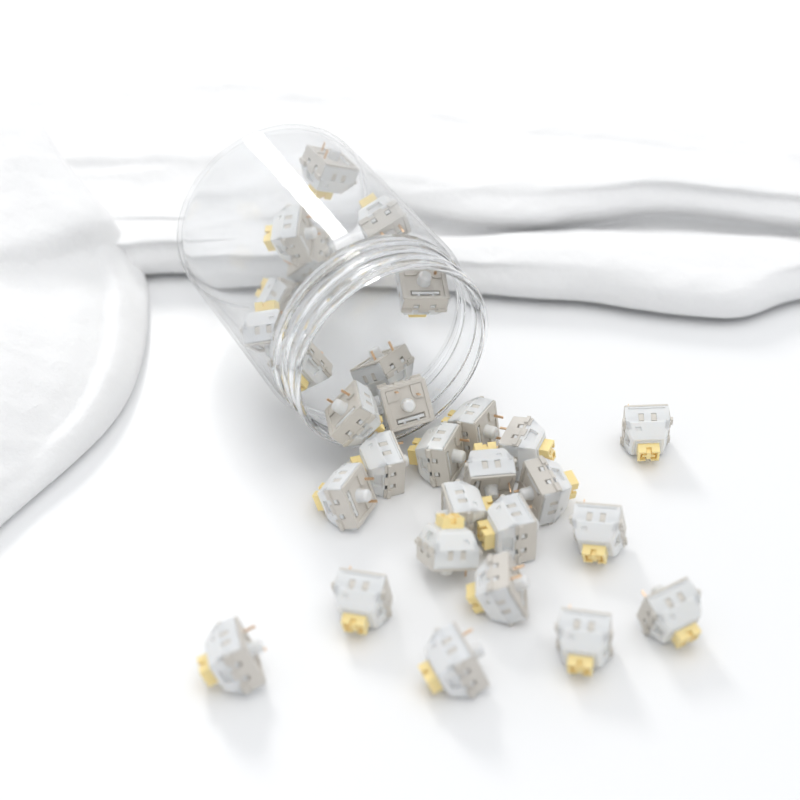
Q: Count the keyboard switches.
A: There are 29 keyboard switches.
